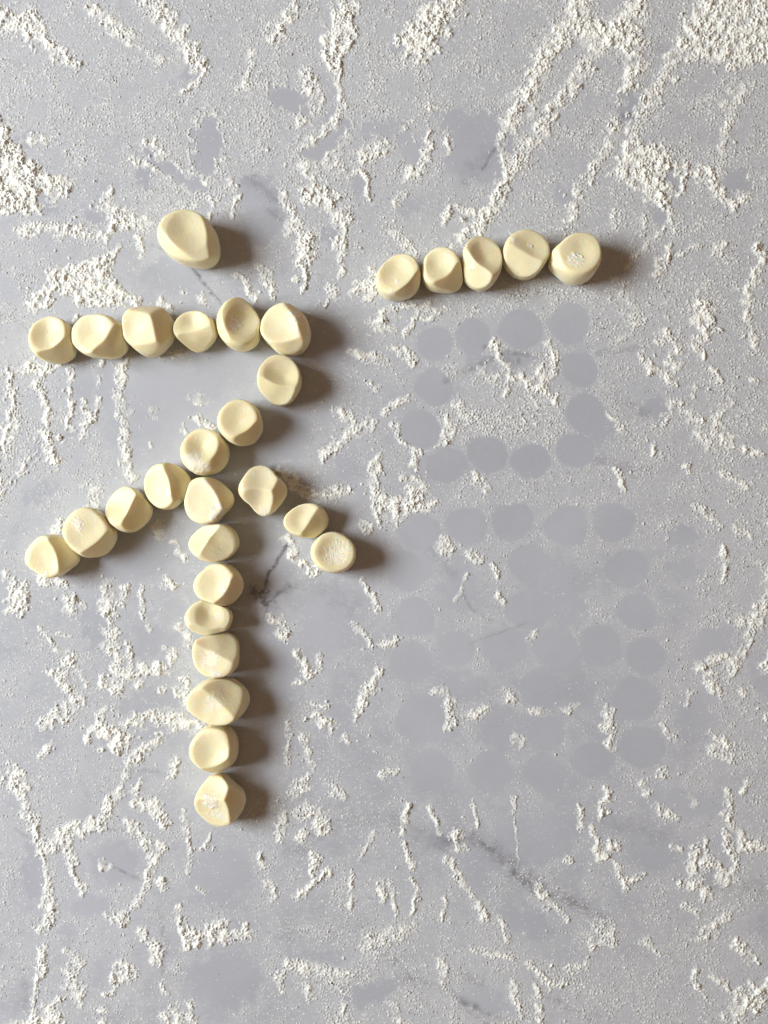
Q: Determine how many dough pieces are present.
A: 30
